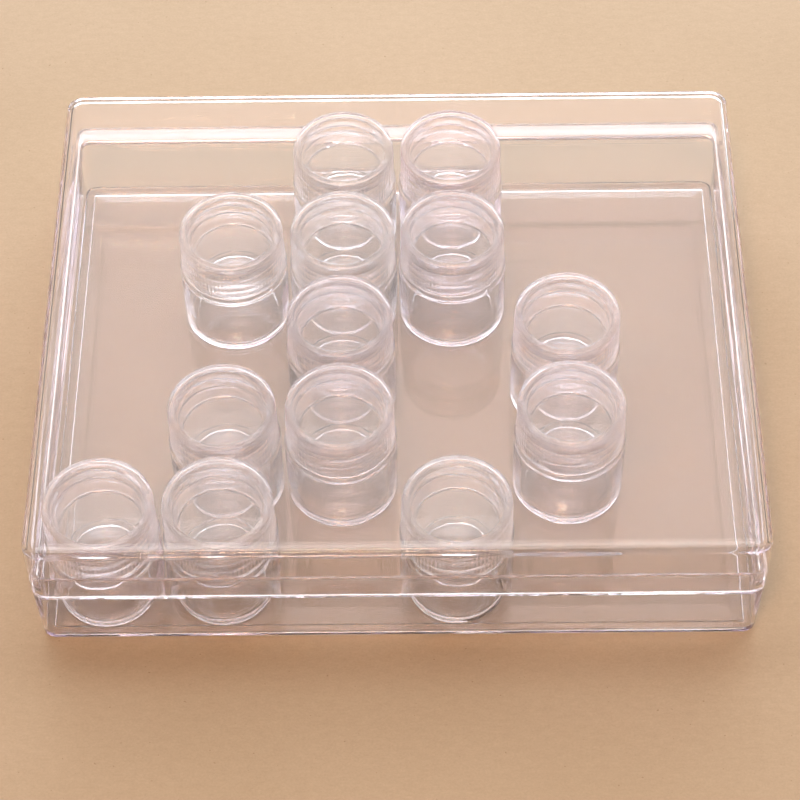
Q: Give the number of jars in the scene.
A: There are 13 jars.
